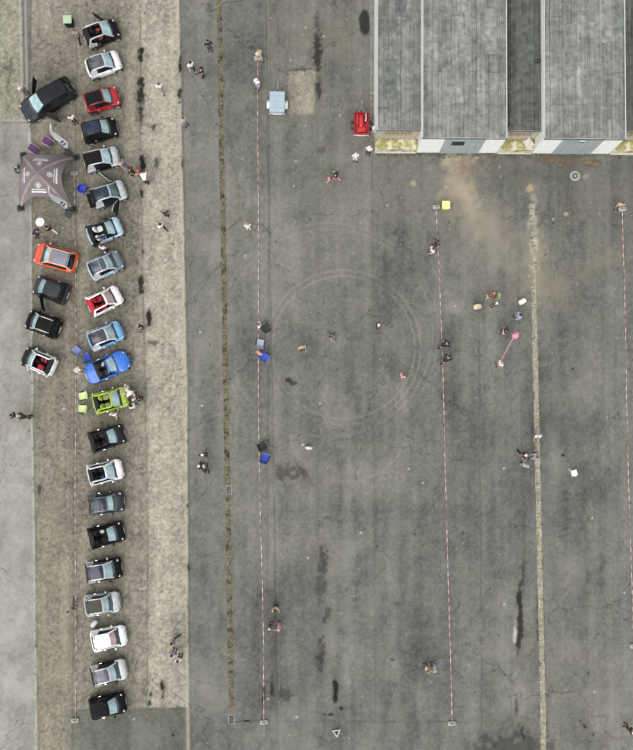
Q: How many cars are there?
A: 26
